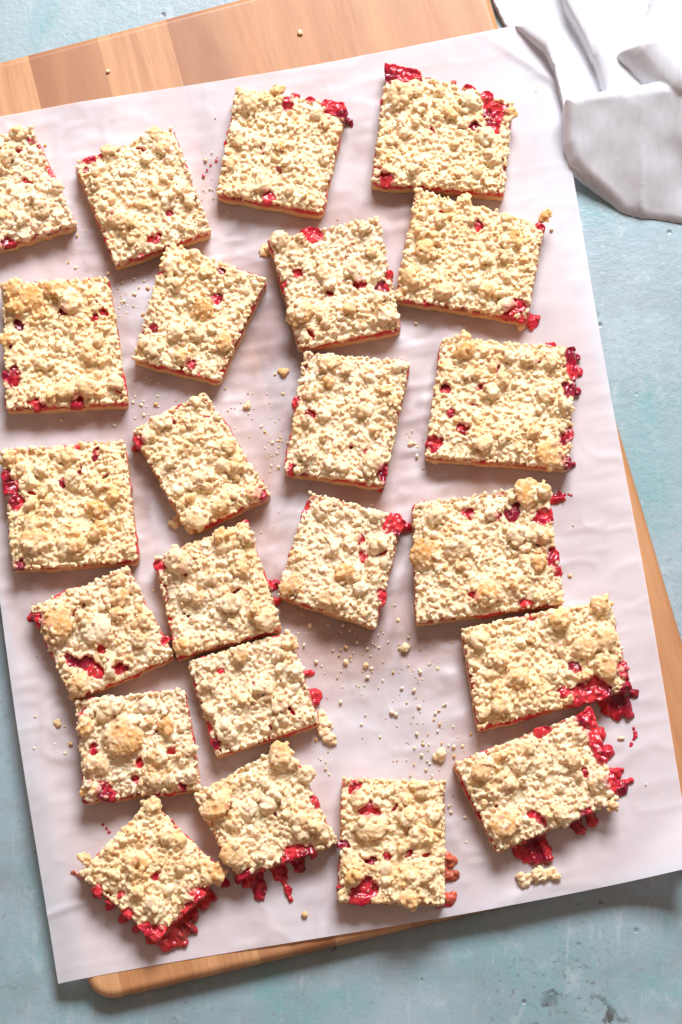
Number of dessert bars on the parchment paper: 23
